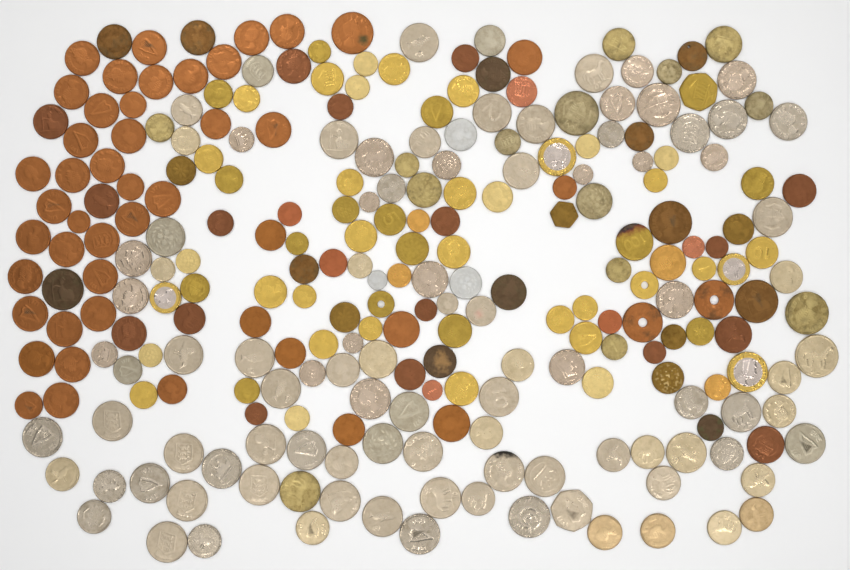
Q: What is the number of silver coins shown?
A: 104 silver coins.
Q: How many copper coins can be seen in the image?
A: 82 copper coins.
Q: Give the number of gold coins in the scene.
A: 66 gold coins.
